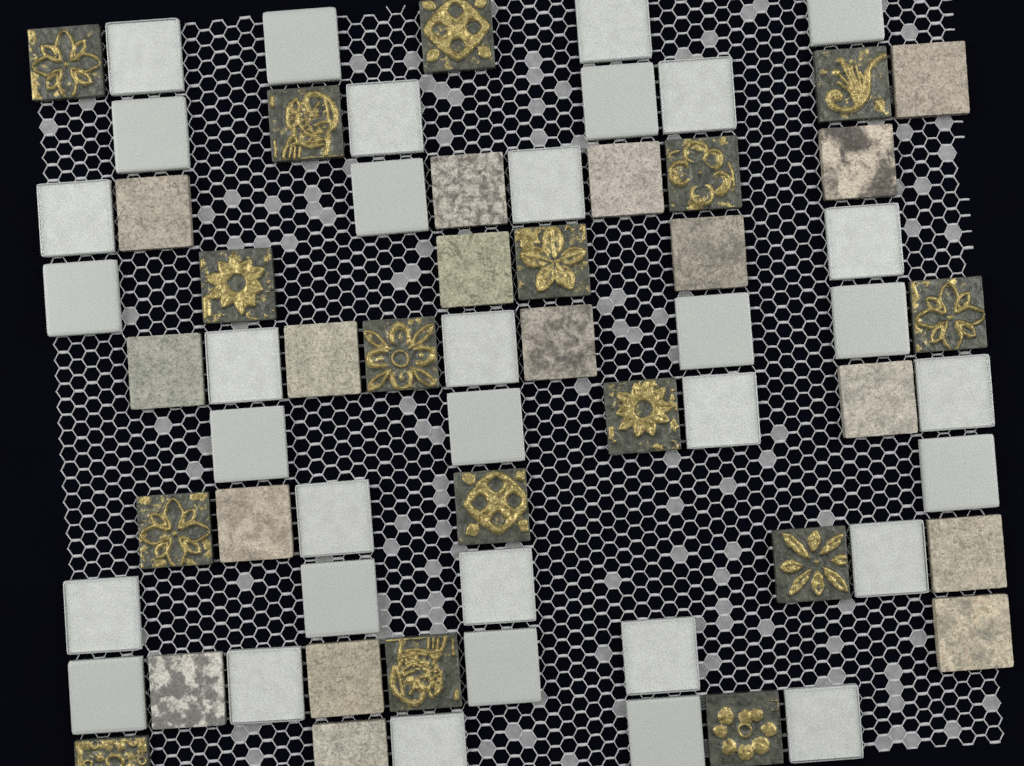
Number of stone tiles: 17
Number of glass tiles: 34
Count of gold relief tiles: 16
